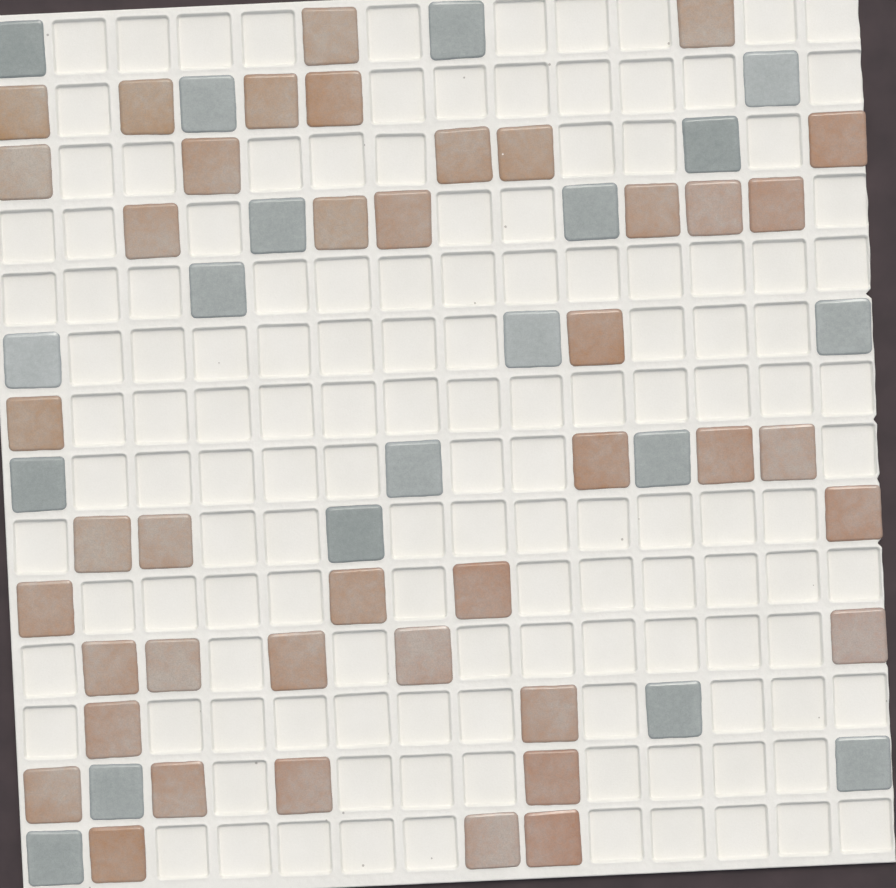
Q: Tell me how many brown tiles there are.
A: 42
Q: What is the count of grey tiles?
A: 19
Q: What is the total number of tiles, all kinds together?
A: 61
